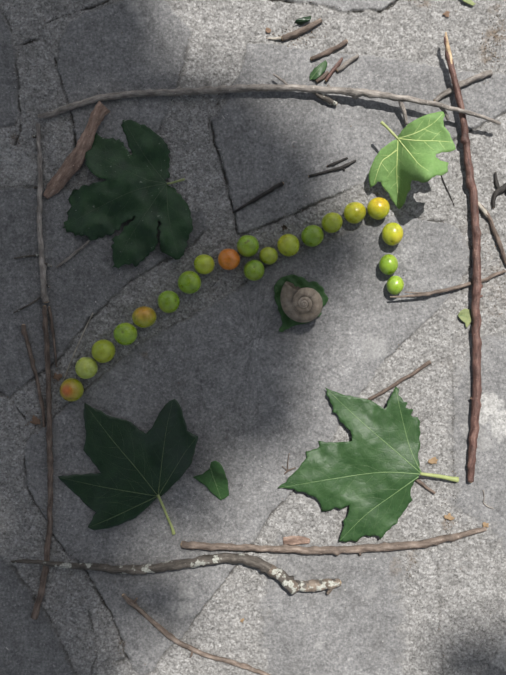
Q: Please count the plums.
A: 20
